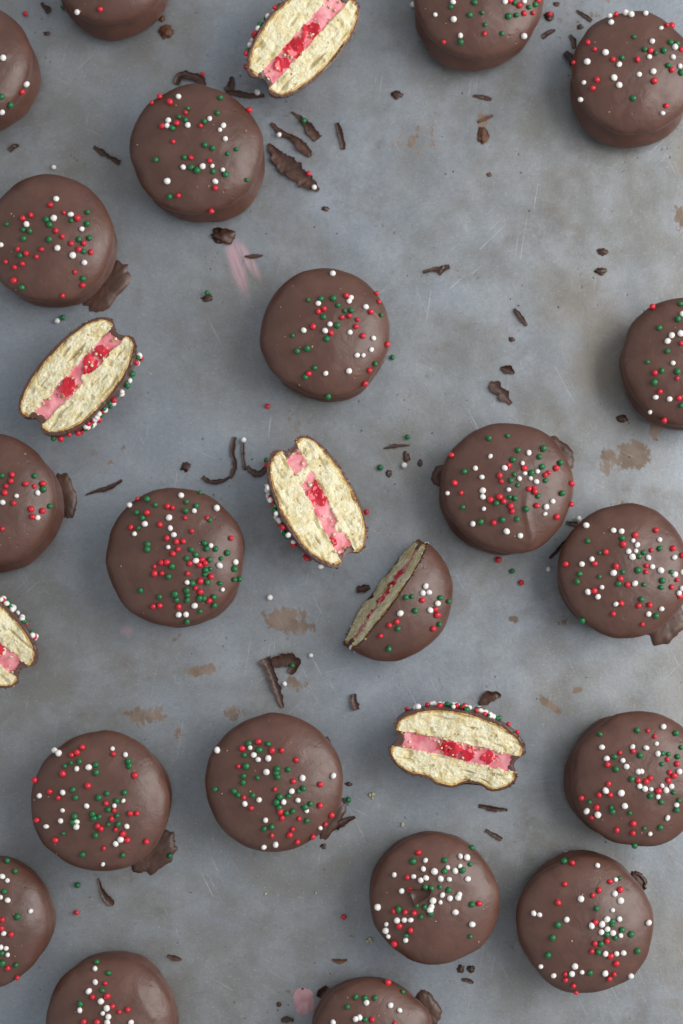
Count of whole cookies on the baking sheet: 20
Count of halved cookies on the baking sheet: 6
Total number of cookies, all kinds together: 26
